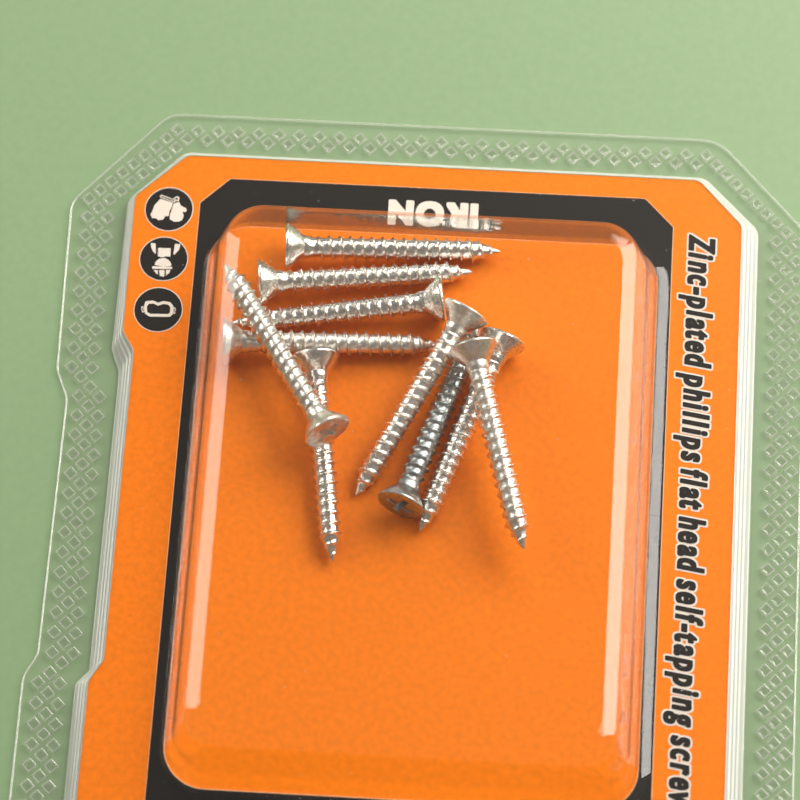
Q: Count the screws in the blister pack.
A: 10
